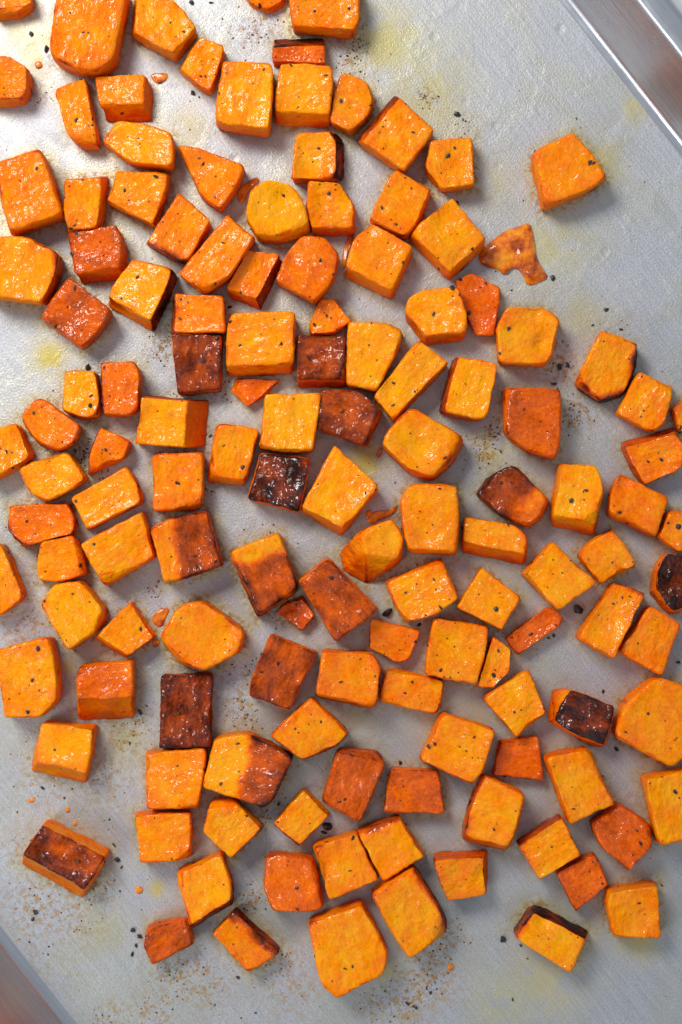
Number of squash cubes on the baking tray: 134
